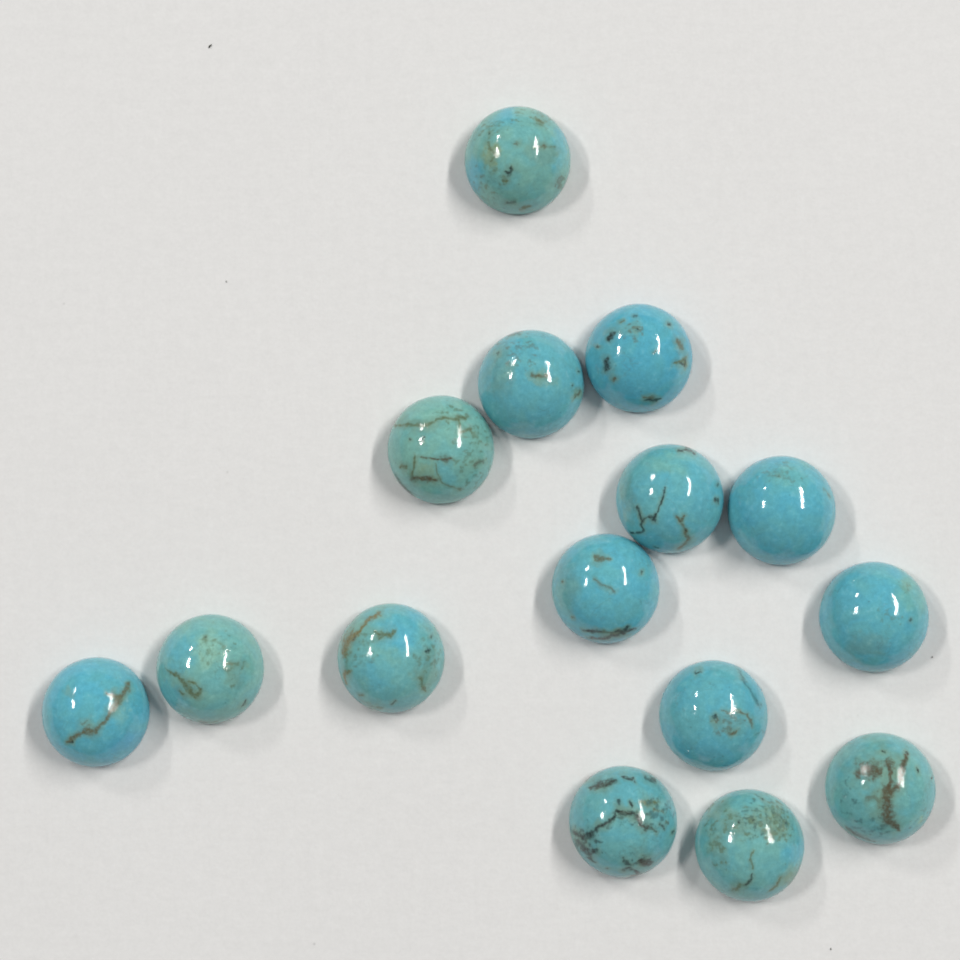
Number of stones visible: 15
